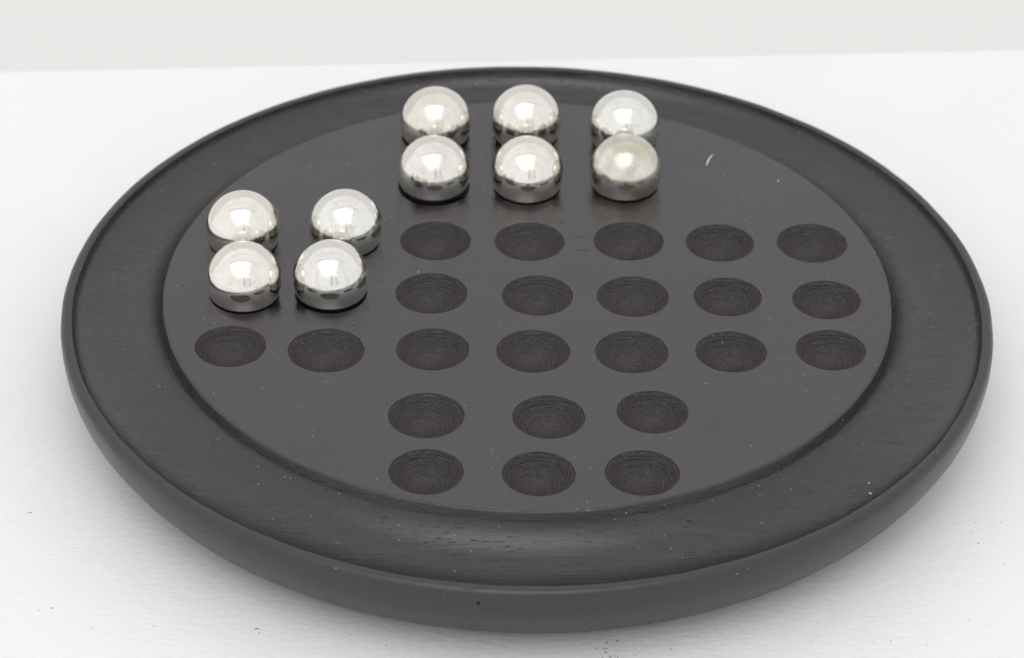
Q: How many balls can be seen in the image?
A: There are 10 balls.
